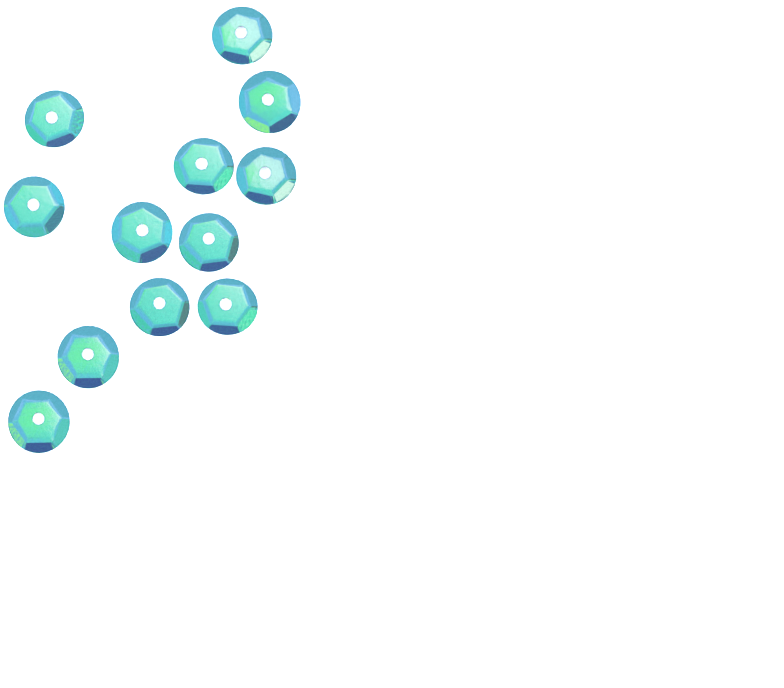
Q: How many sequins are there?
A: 12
